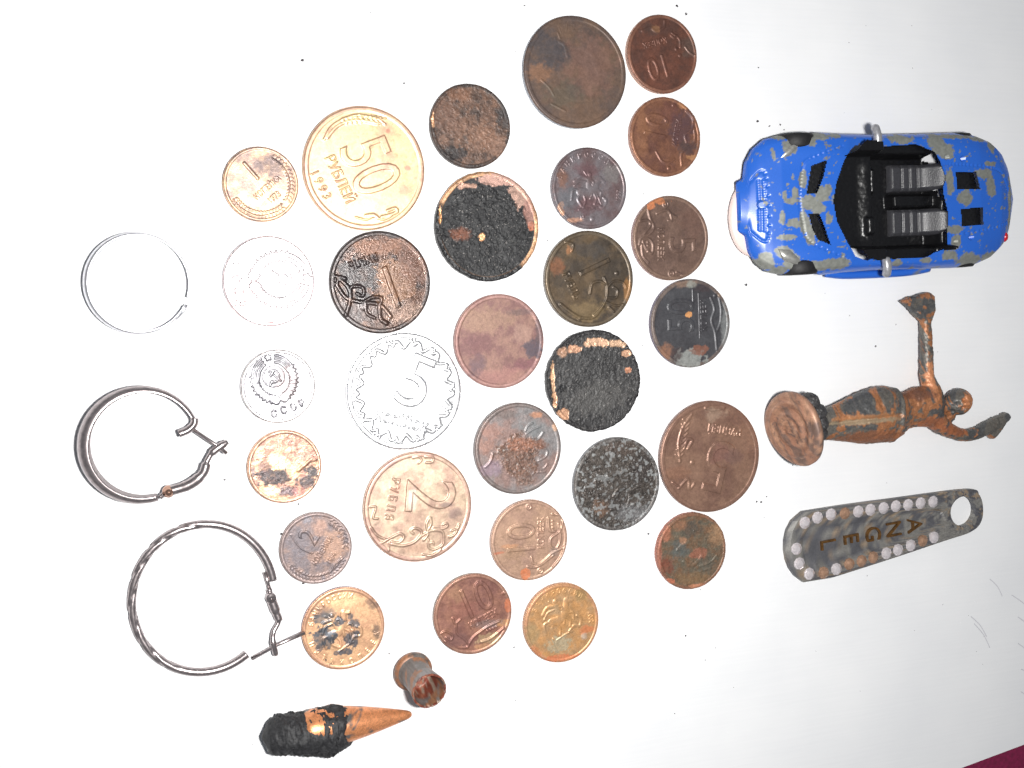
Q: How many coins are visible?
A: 28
